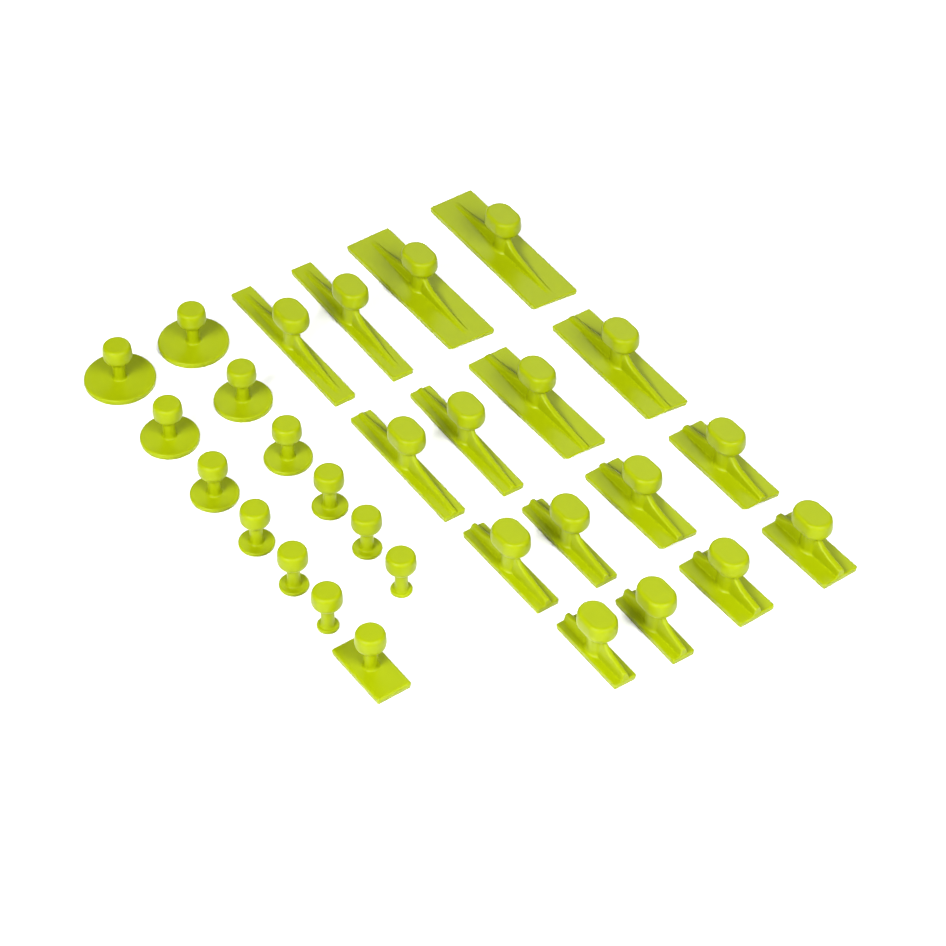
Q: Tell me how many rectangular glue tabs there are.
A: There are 17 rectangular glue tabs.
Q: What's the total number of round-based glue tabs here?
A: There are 12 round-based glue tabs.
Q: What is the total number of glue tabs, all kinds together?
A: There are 29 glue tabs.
